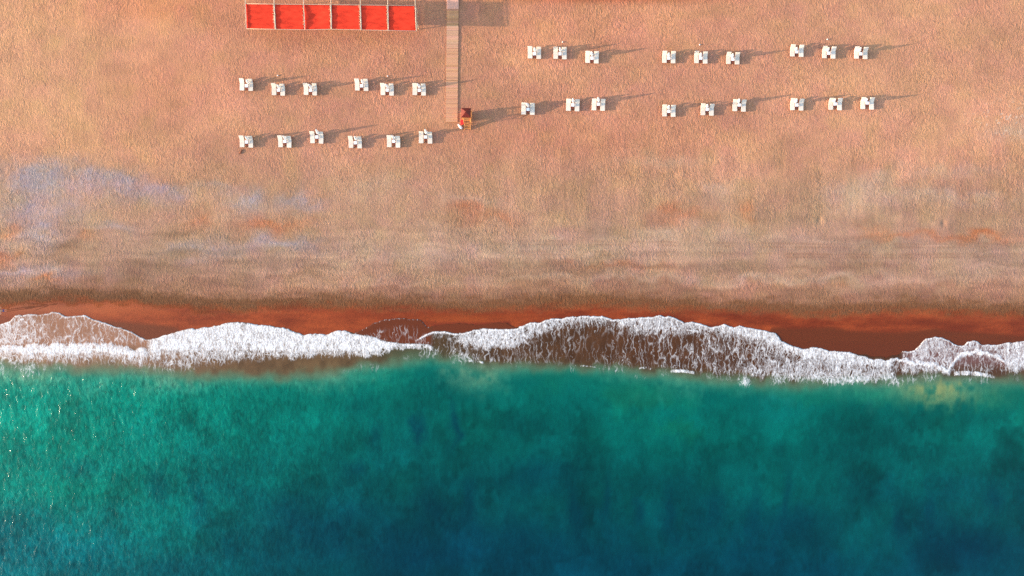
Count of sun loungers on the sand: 60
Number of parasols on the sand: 30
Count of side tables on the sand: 30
